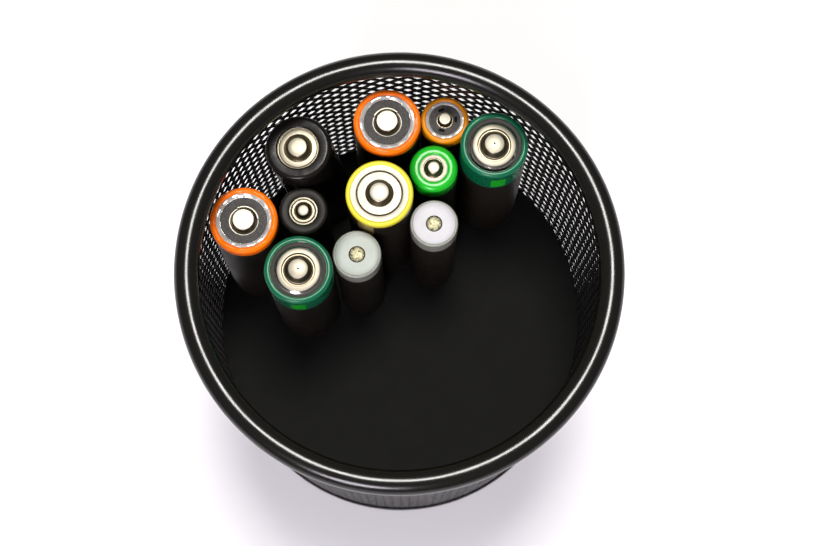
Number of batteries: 11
